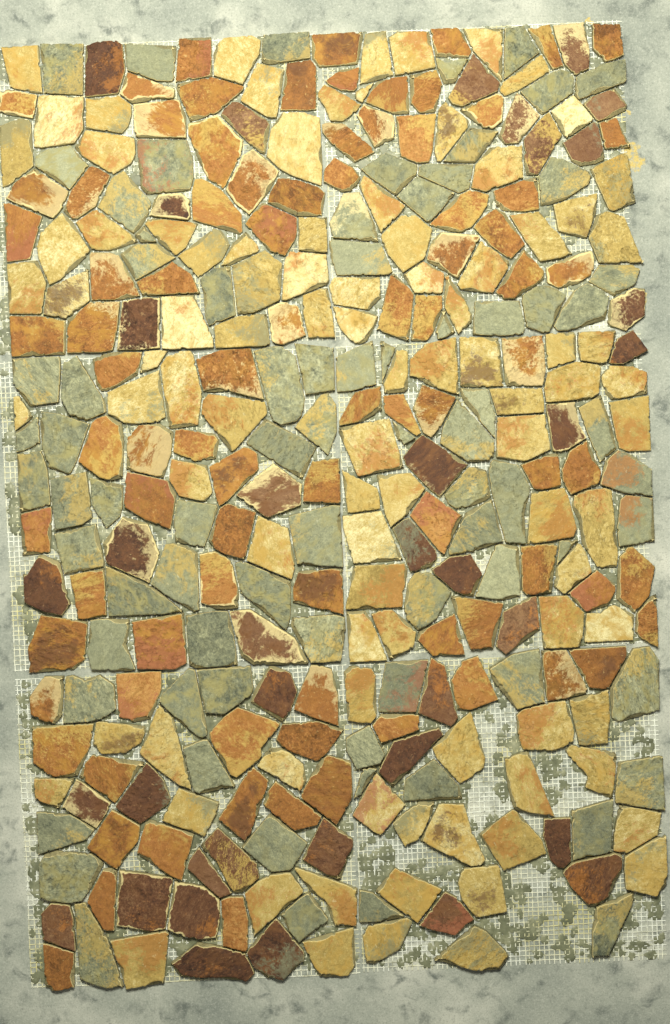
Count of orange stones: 87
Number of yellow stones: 95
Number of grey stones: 78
